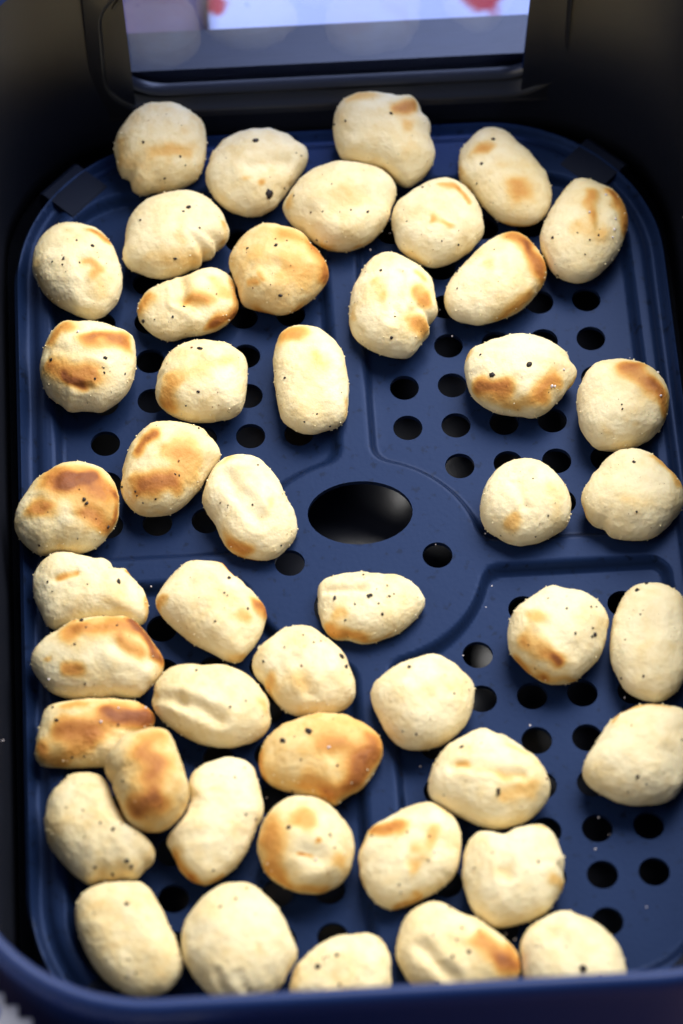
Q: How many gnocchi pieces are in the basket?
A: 47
